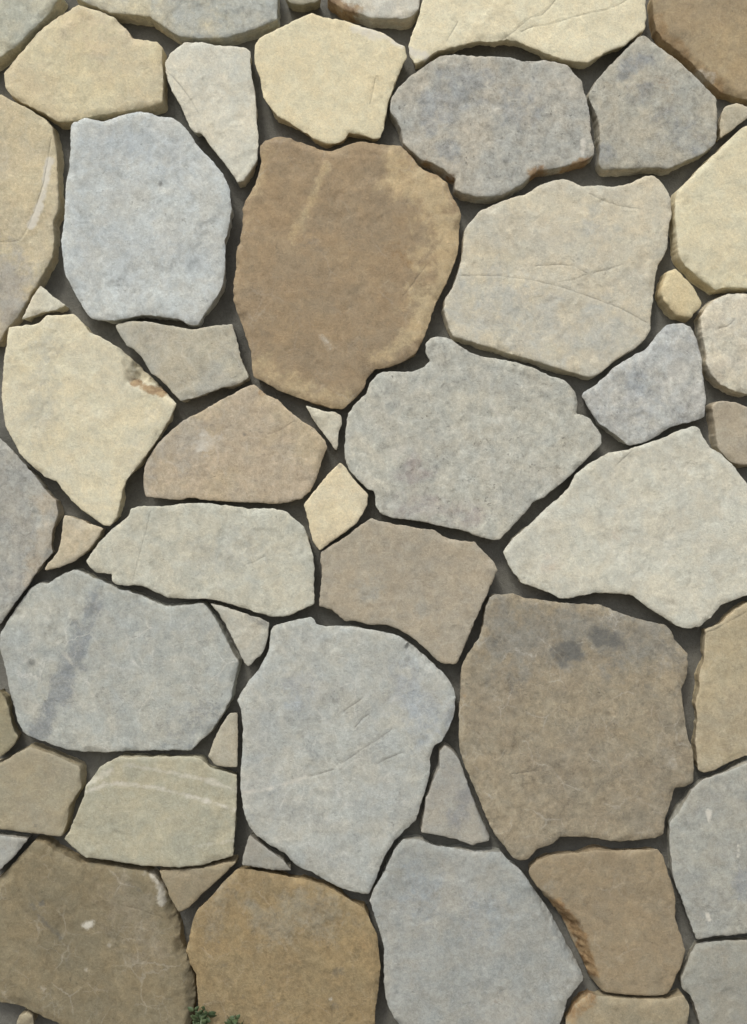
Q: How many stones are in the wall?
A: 54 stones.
